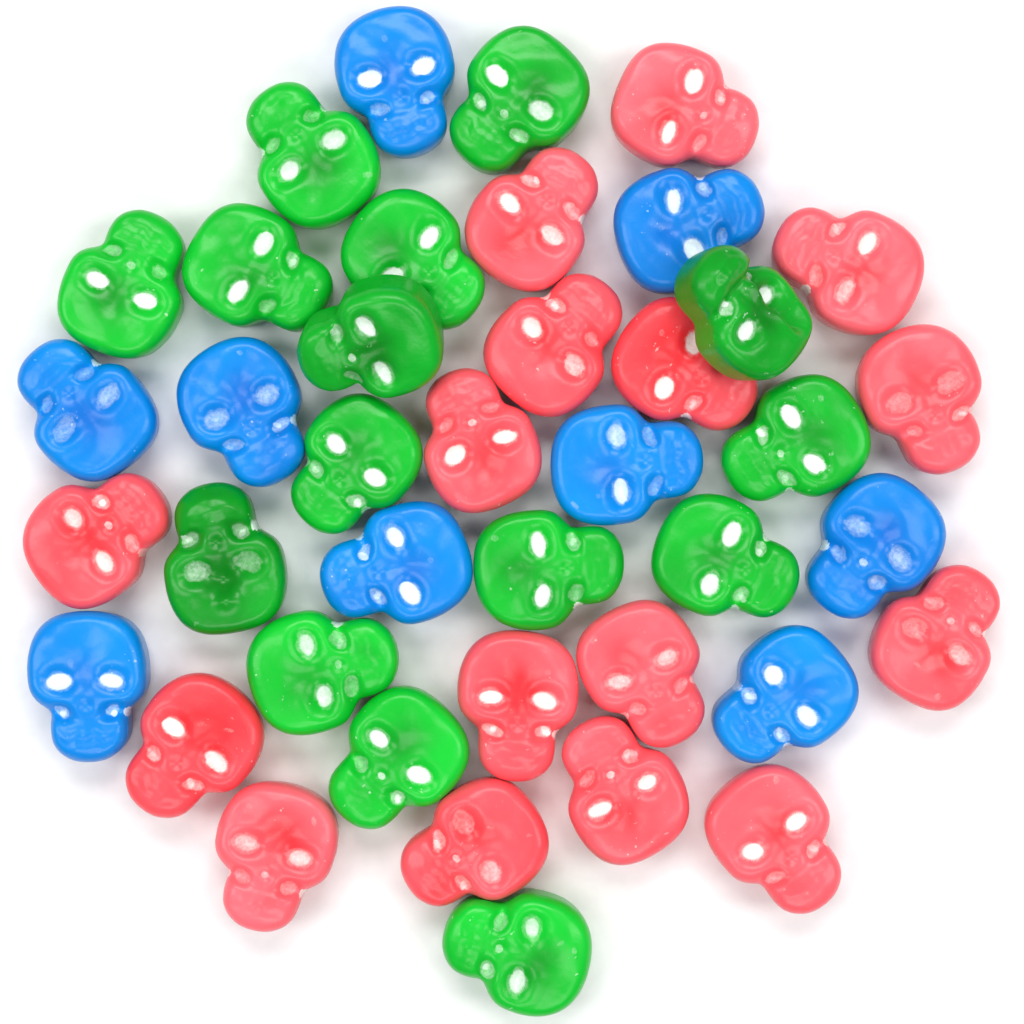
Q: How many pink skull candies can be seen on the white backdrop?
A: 16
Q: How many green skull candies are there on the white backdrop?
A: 15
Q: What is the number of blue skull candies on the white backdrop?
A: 9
